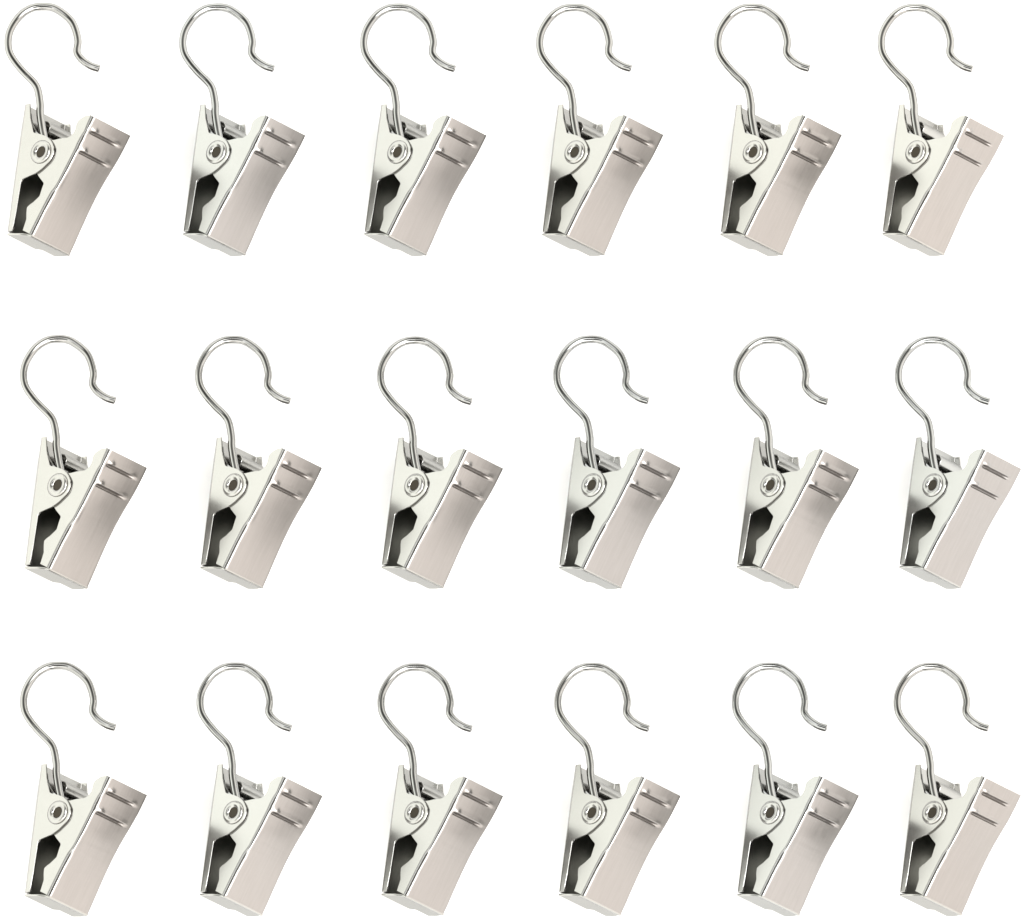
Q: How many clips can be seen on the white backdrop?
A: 18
